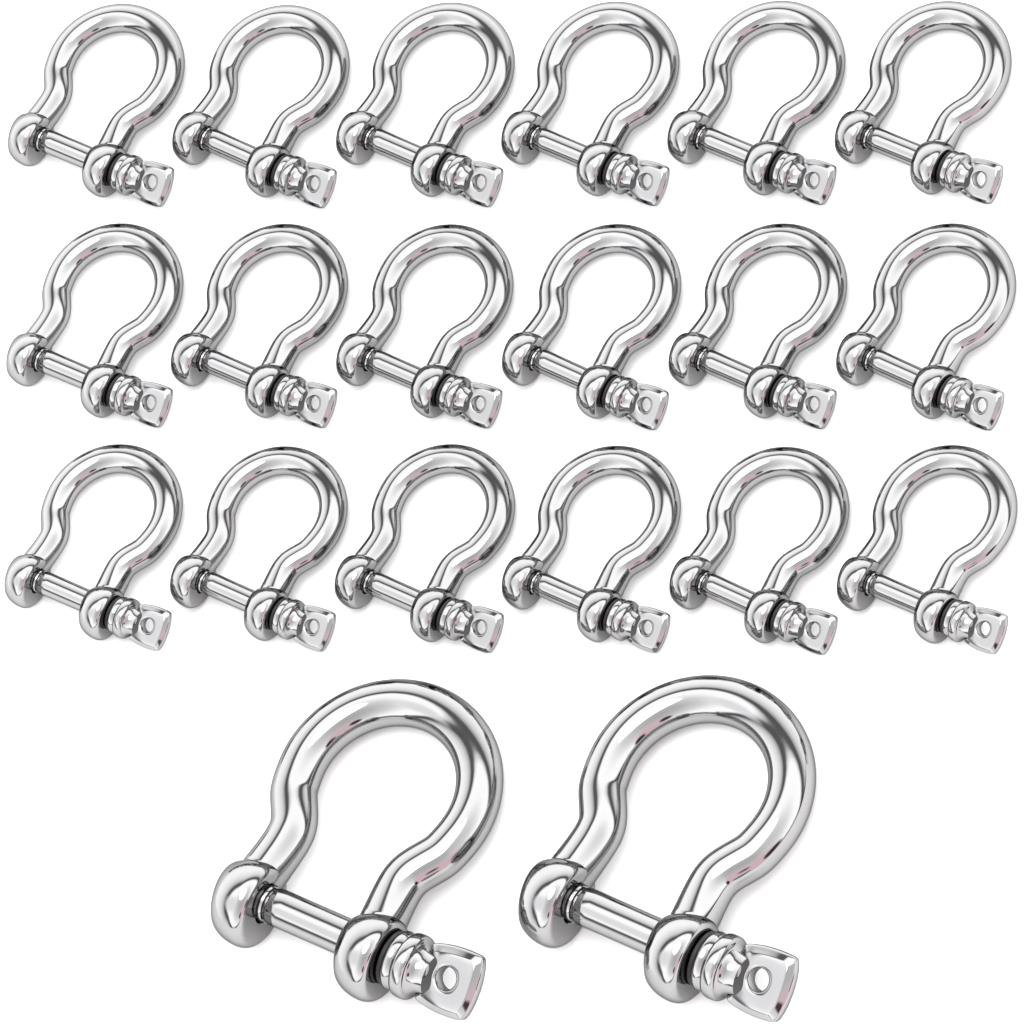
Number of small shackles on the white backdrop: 18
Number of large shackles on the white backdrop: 2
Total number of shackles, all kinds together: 20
